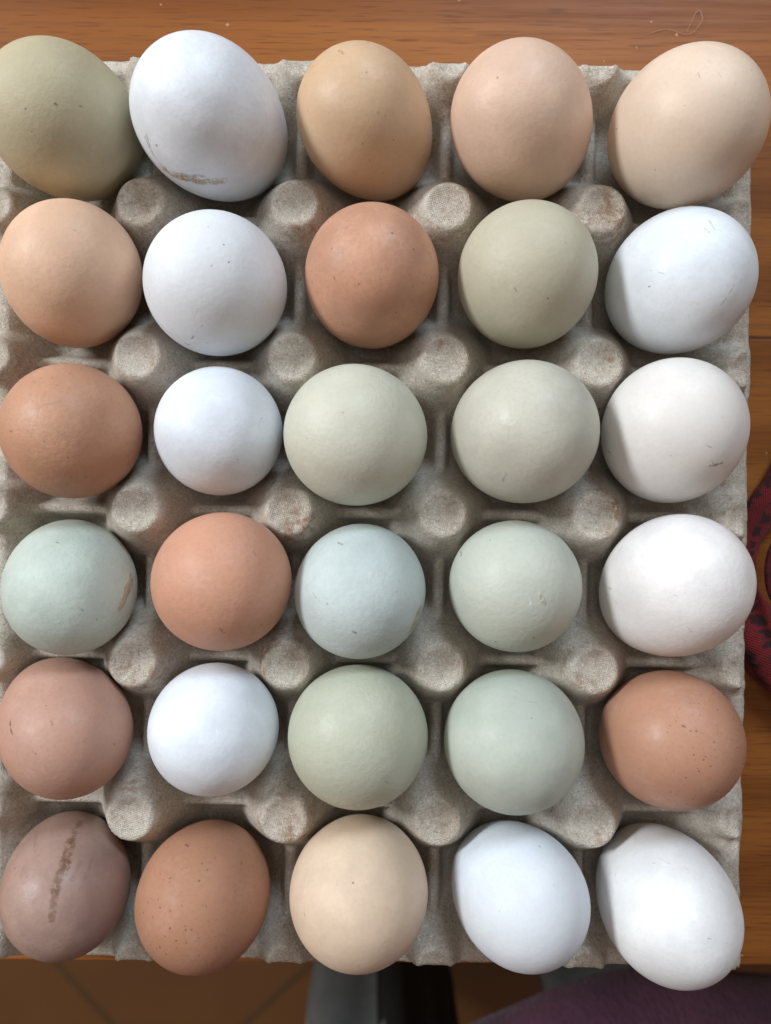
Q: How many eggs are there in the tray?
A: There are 30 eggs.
